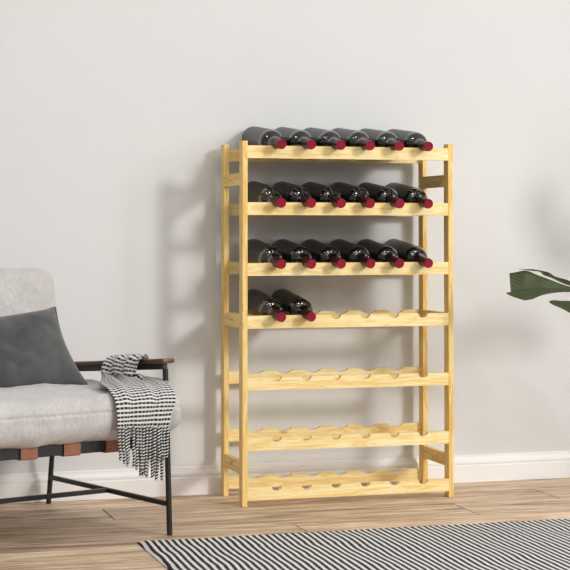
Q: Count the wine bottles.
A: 20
